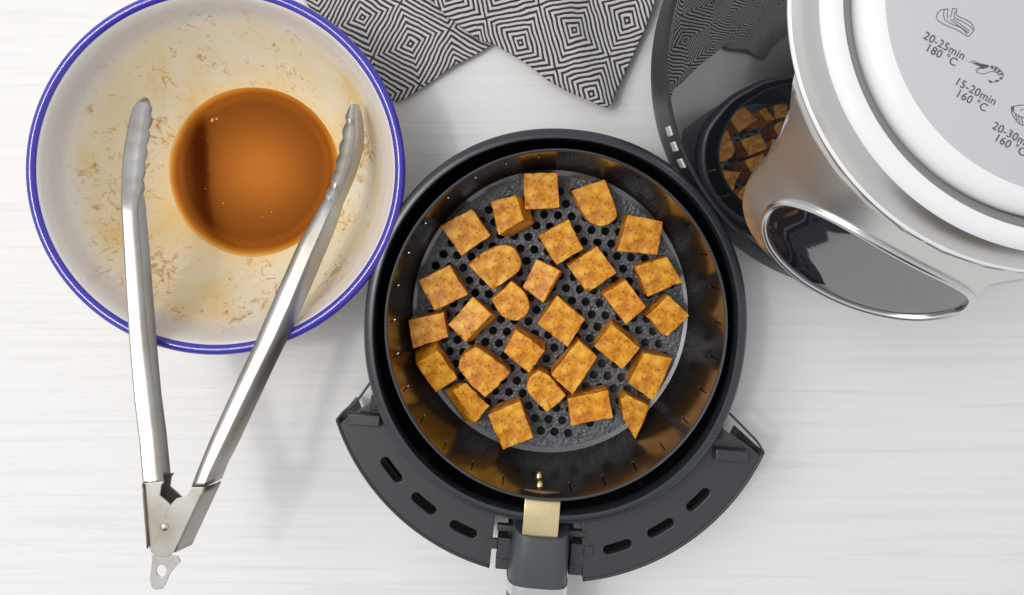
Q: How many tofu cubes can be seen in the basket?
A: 28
